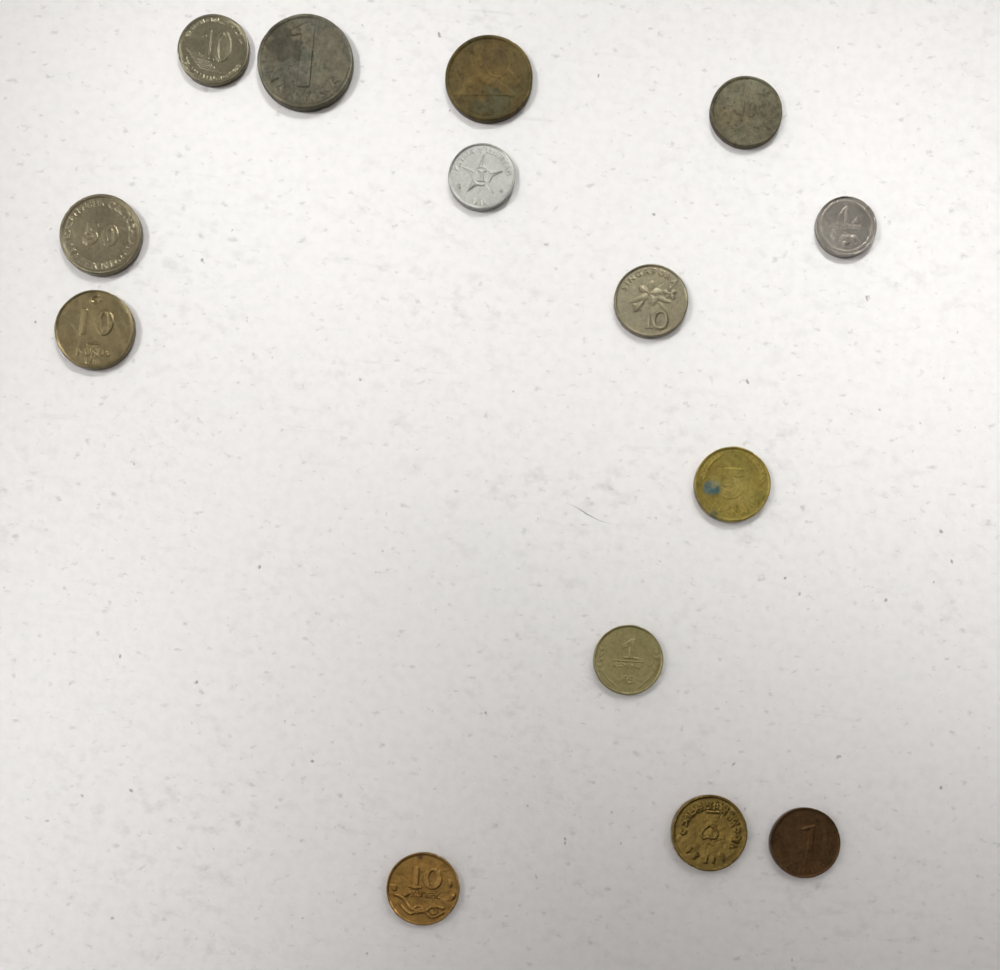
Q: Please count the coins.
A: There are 14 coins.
